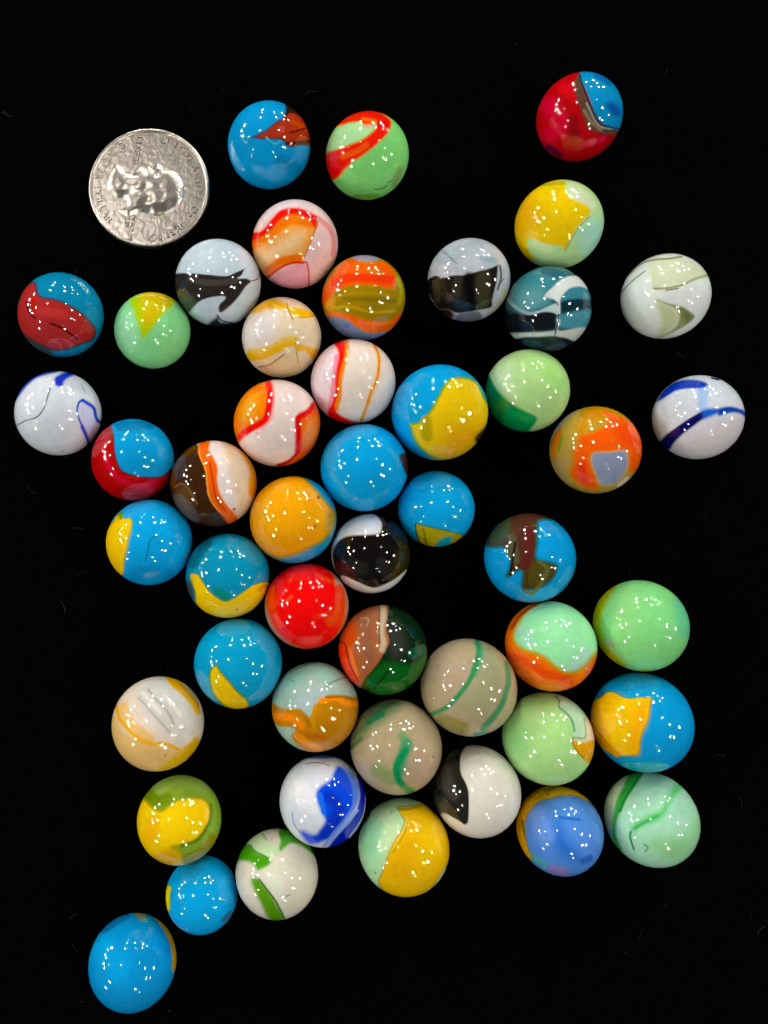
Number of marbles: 49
